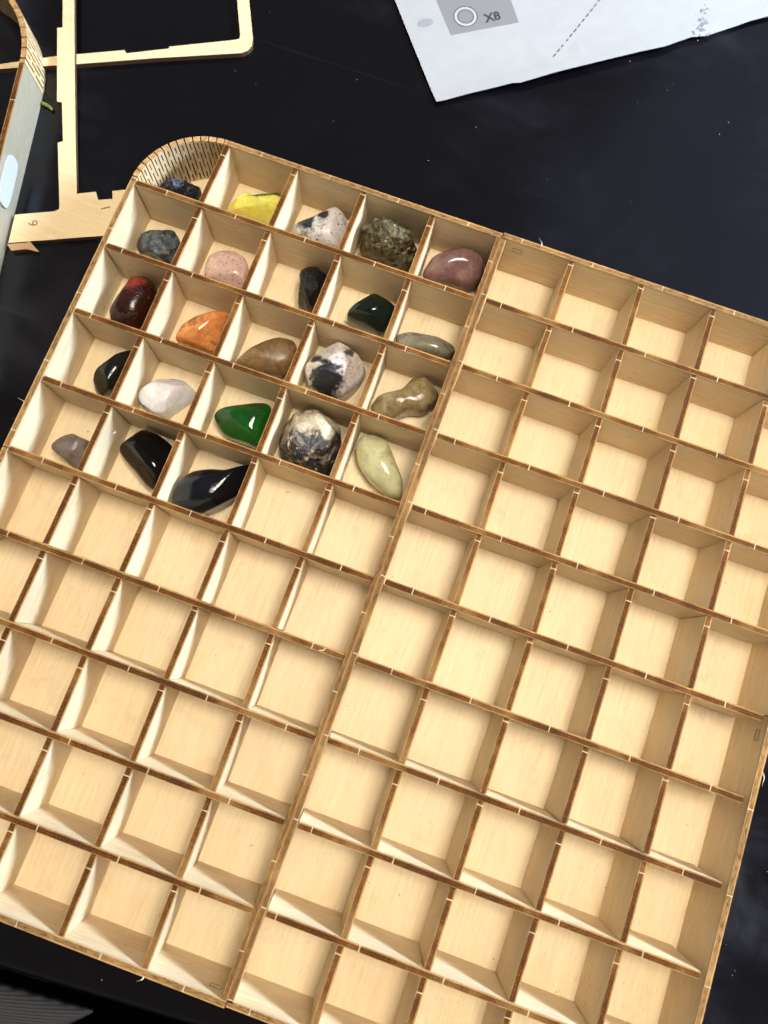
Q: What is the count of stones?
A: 23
